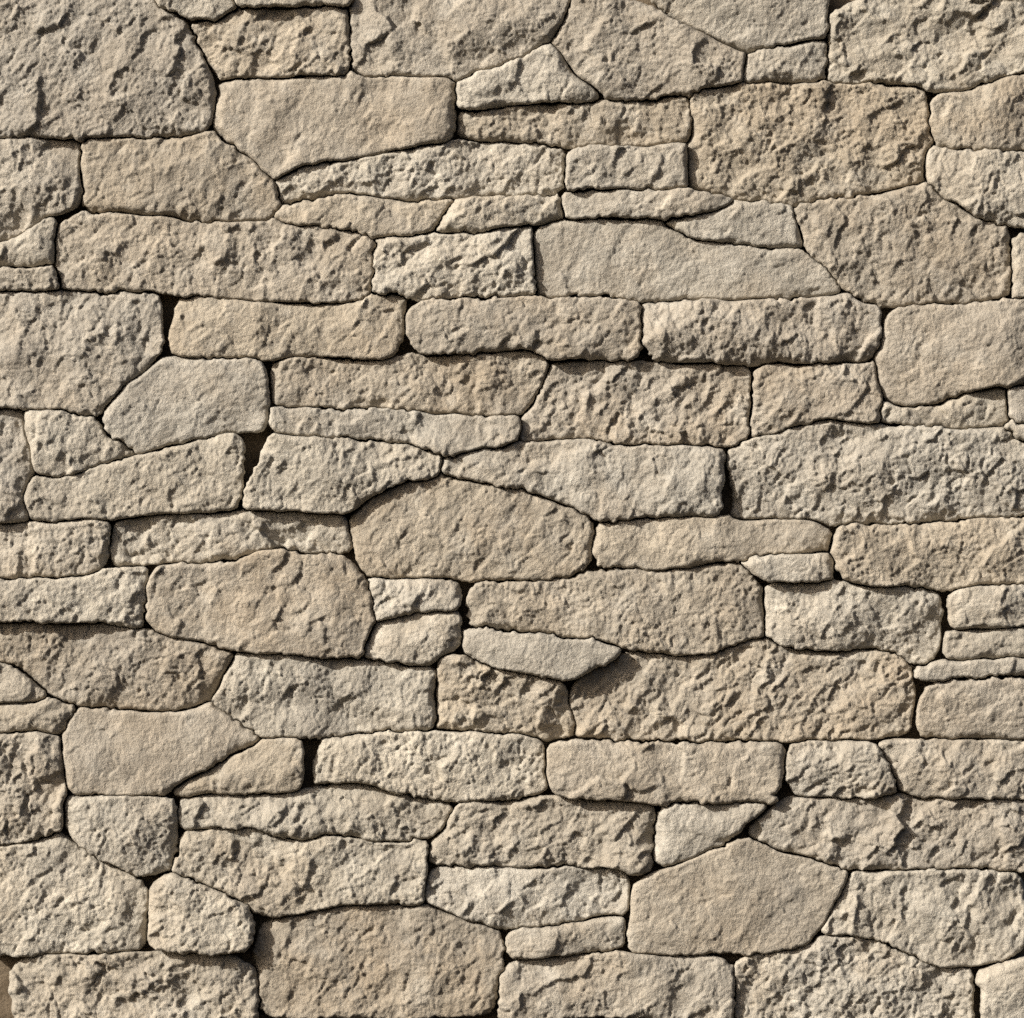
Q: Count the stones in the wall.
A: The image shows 96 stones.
